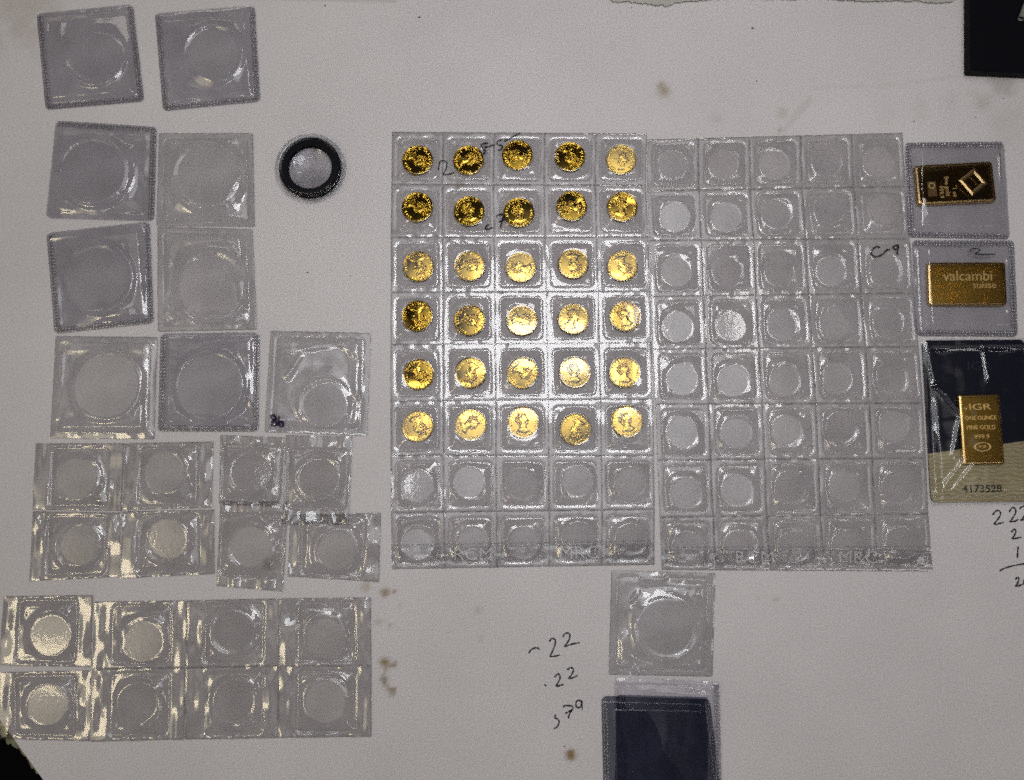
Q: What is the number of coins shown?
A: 30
